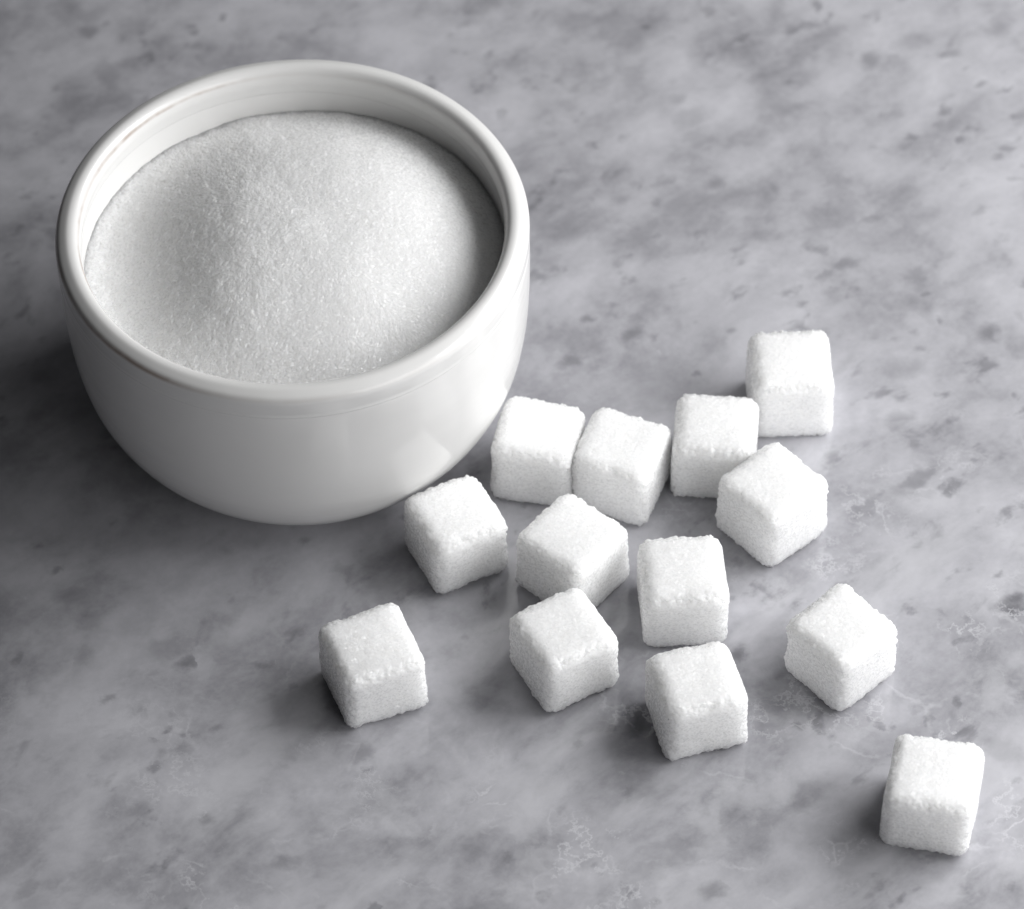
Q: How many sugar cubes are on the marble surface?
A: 13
